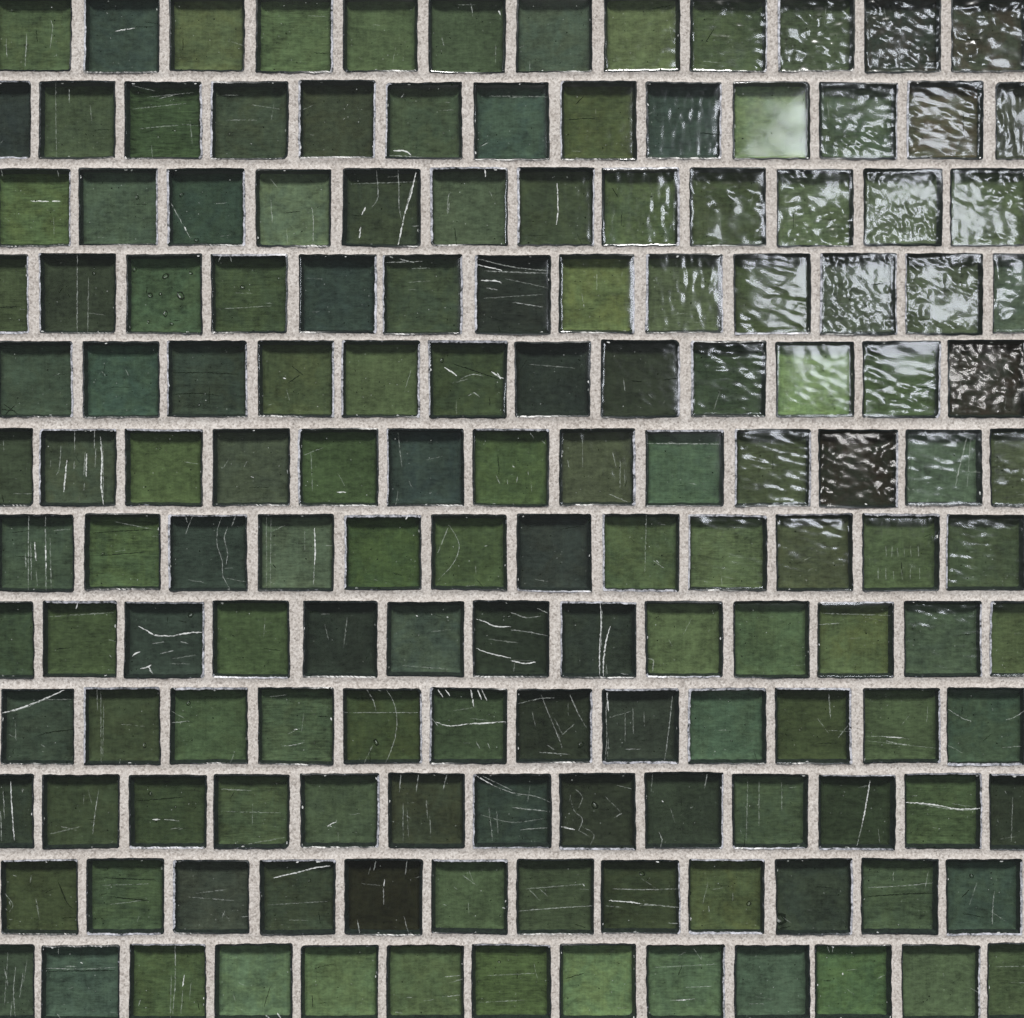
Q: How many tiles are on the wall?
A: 150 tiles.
